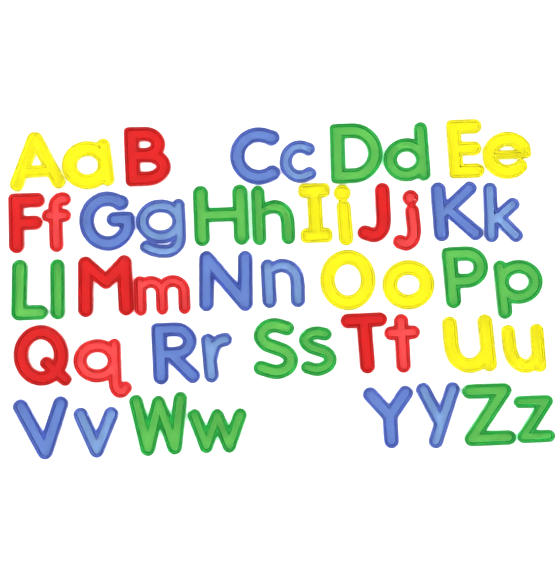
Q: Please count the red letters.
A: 11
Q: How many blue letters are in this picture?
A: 14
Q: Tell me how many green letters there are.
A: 14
